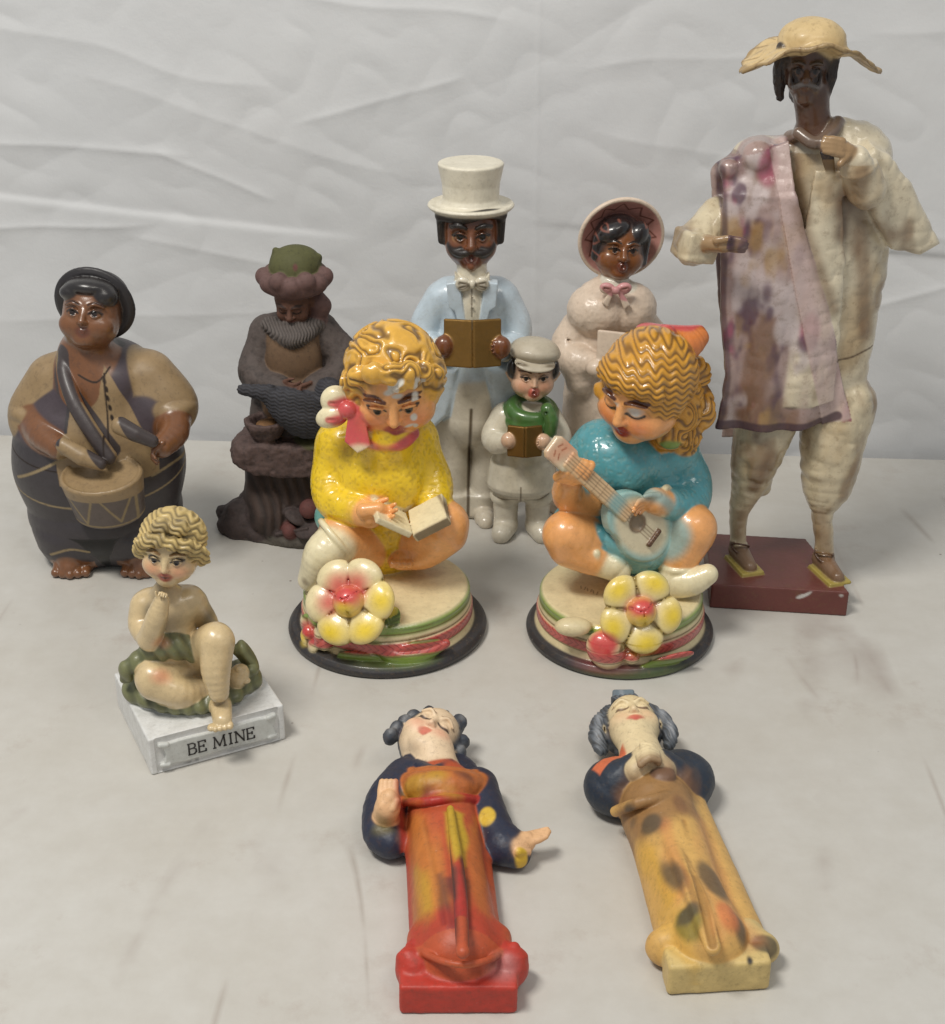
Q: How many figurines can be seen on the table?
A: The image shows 11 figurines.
